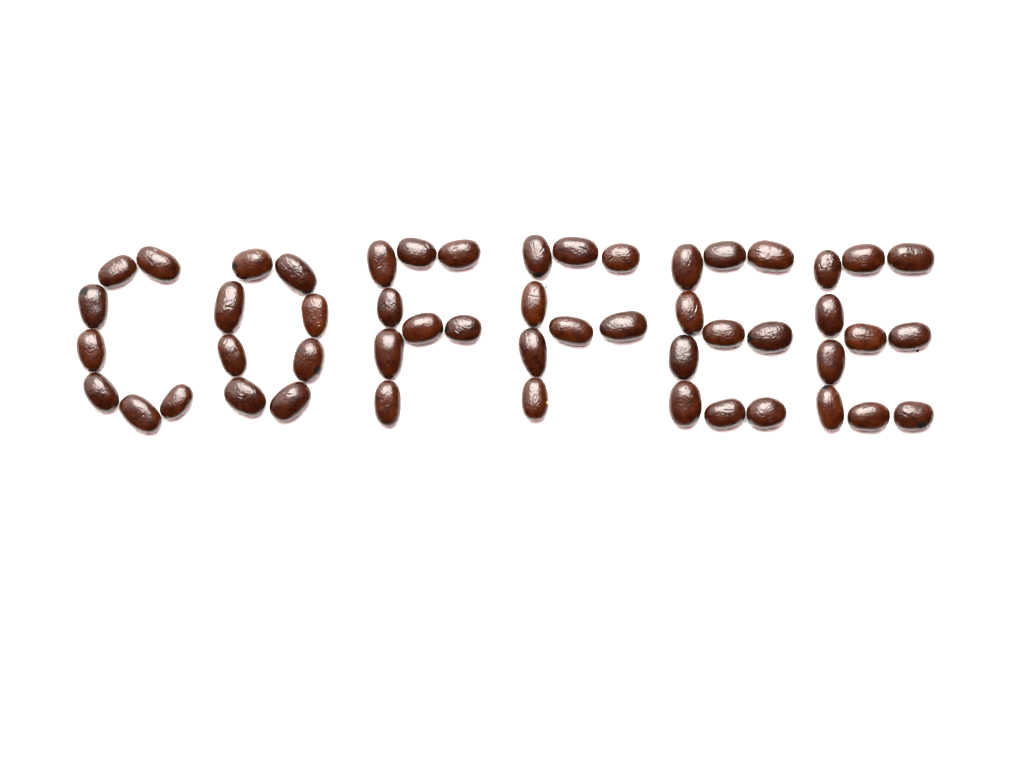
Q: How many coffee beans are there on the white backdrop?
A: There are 51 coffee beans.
